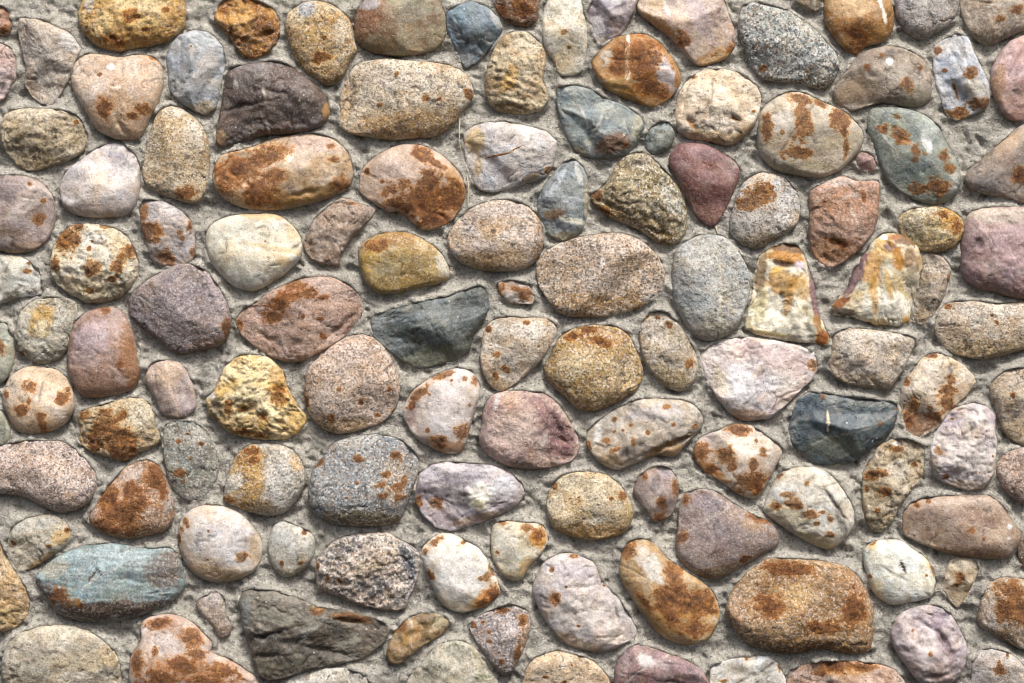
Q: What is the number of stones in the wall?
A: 128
